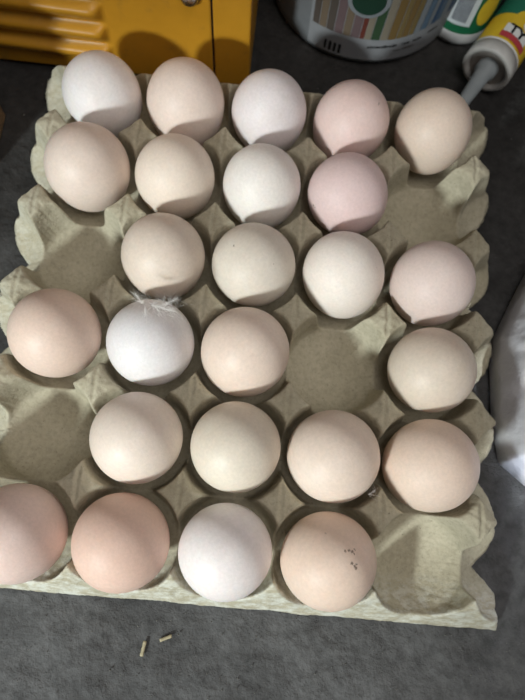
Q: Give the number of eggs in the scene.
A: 25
